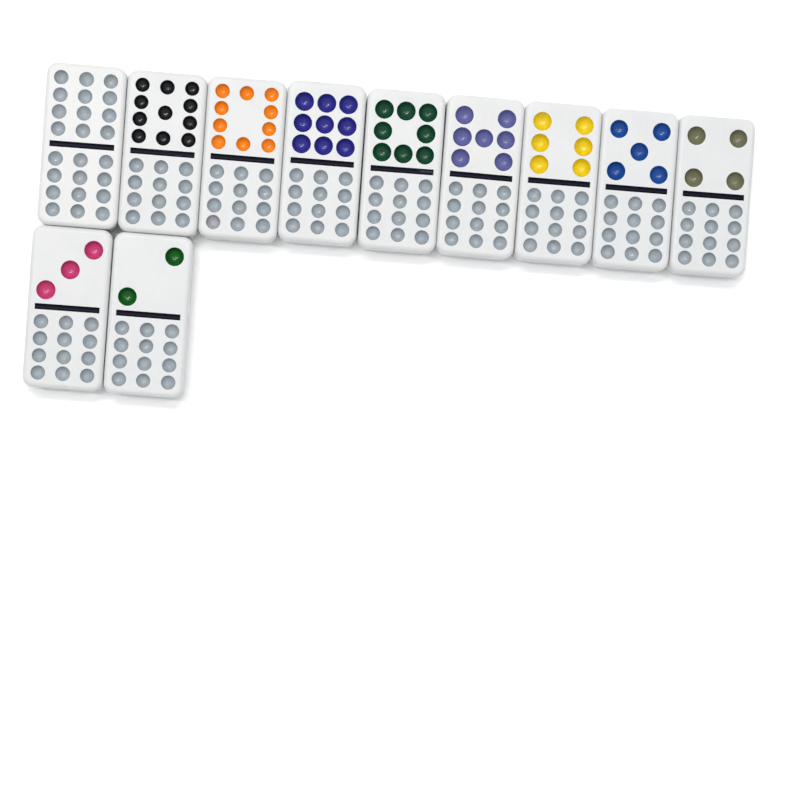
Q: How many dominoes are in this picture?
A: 11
